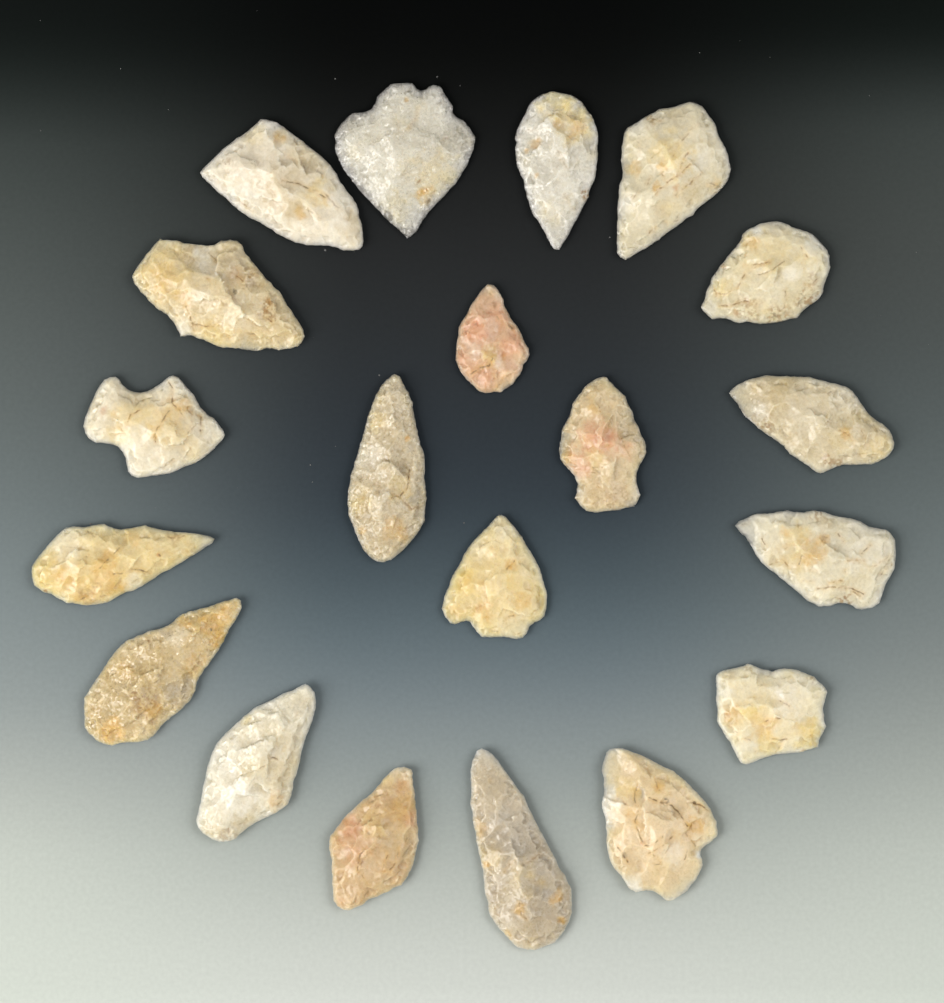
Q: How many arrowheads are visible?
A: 20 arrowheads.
